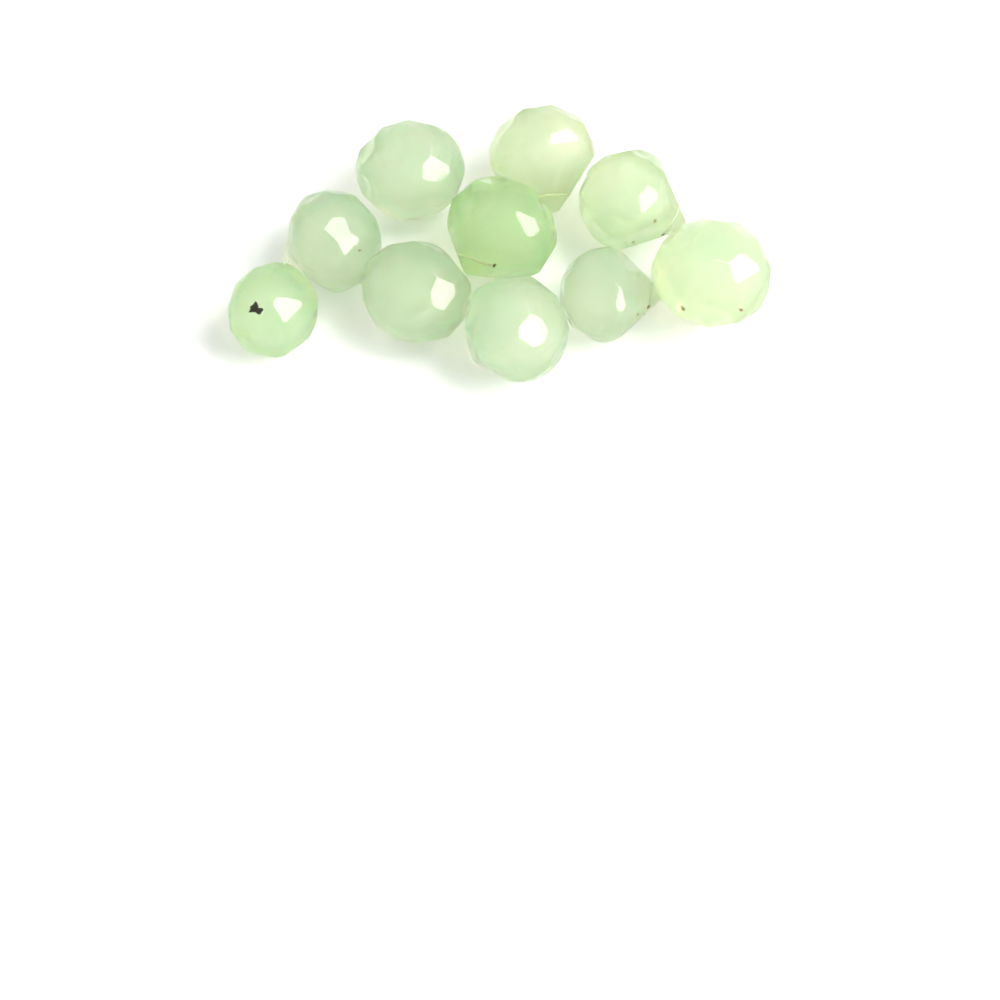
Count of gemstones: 10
